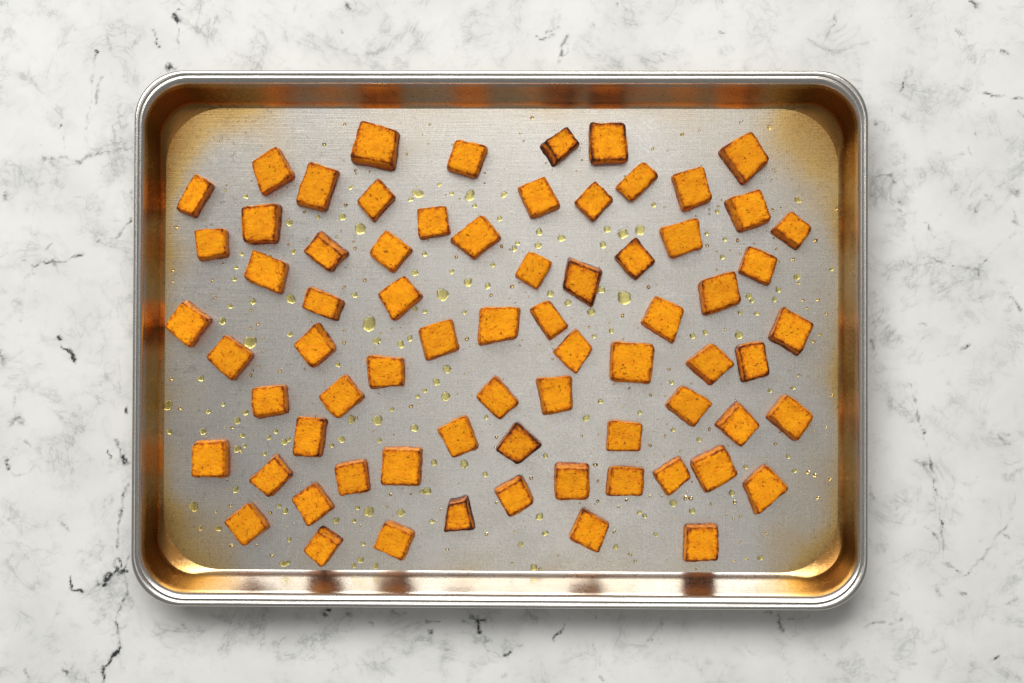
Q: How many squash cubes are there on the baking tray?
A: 71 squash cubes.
